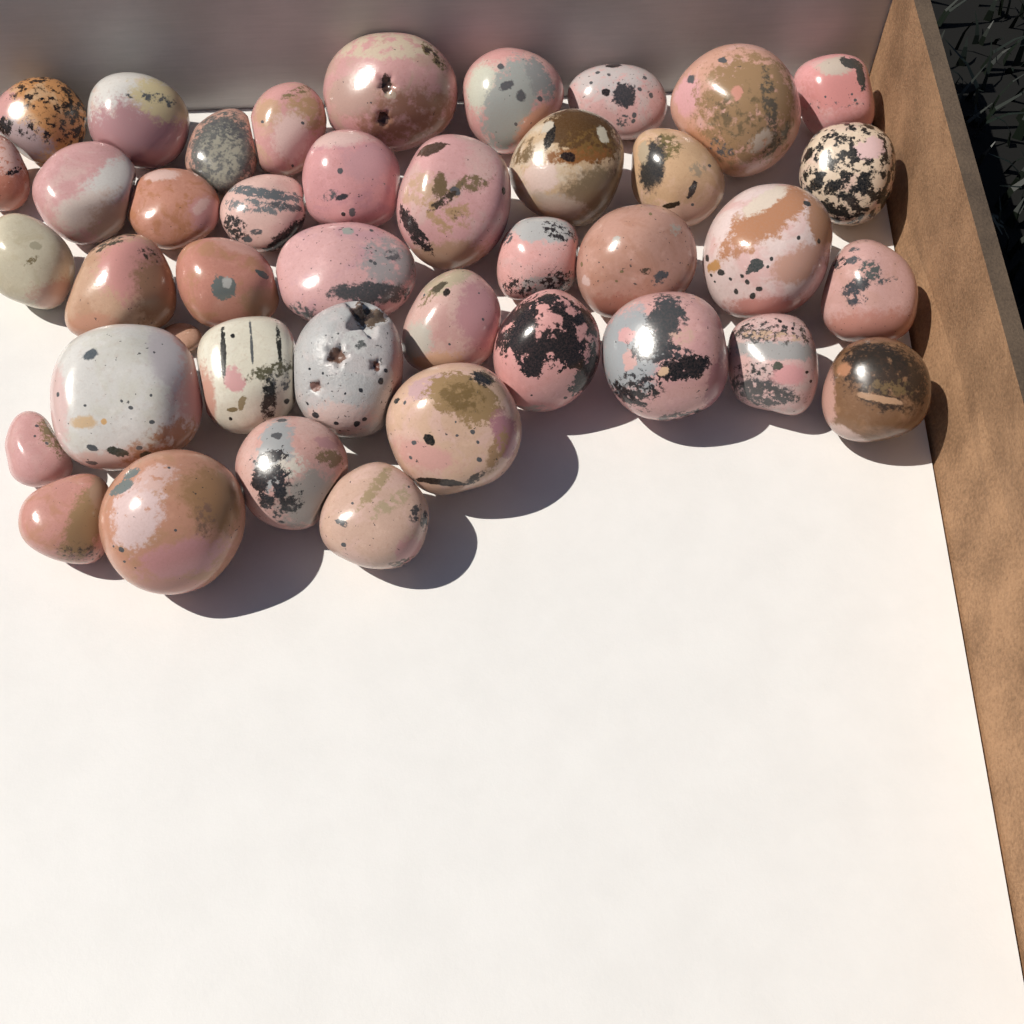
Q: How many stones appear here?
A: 41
